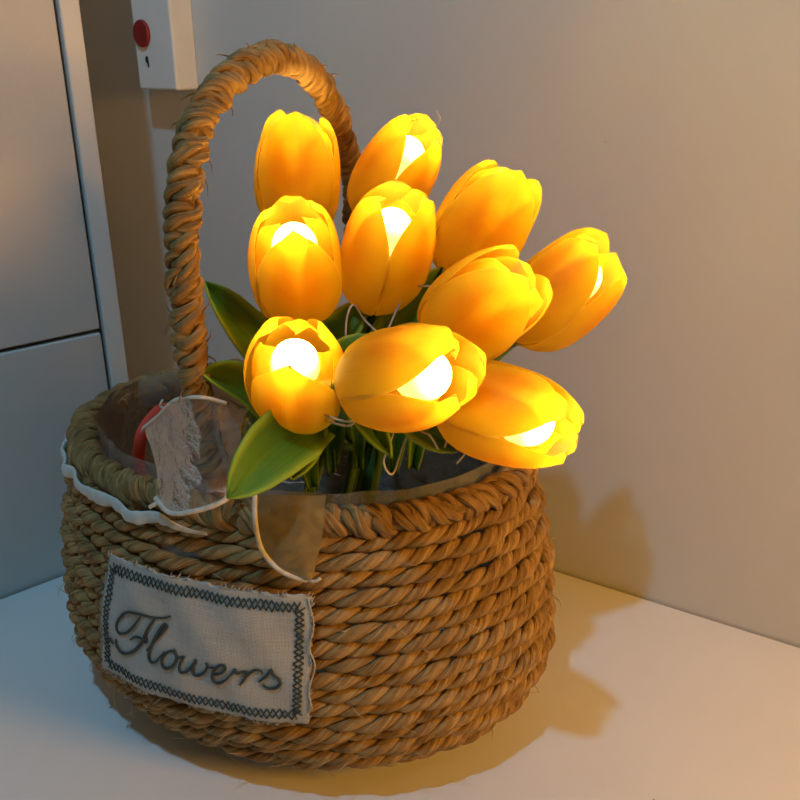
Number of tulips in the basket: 10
